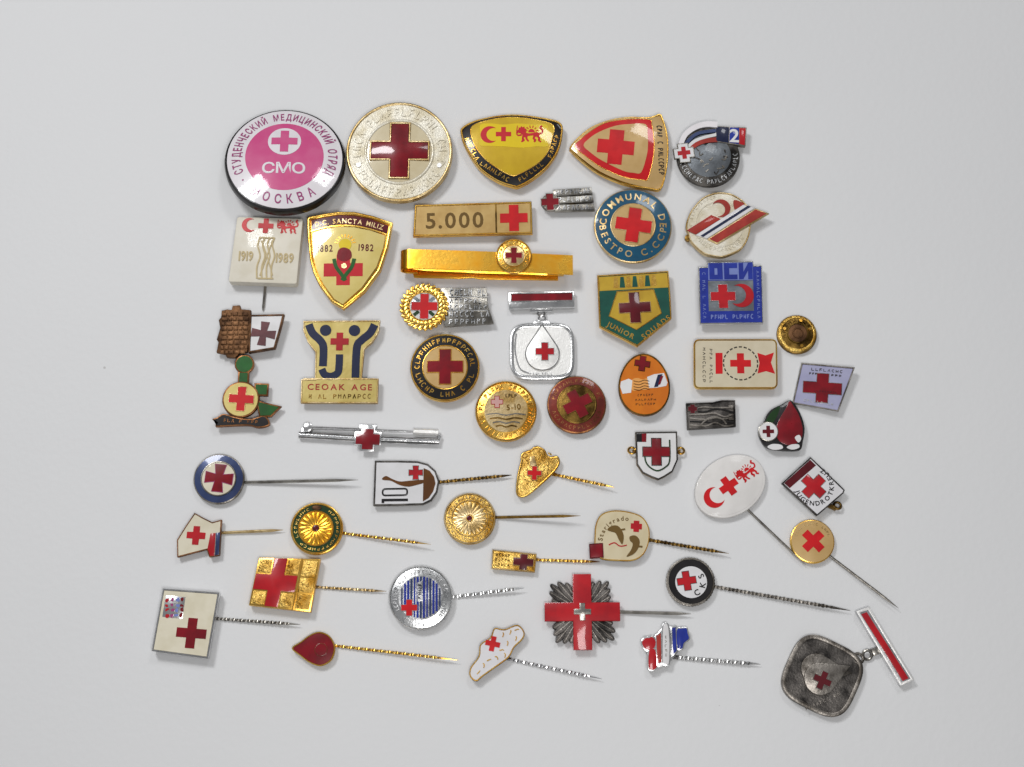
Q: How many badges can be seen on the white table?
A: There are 49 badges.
